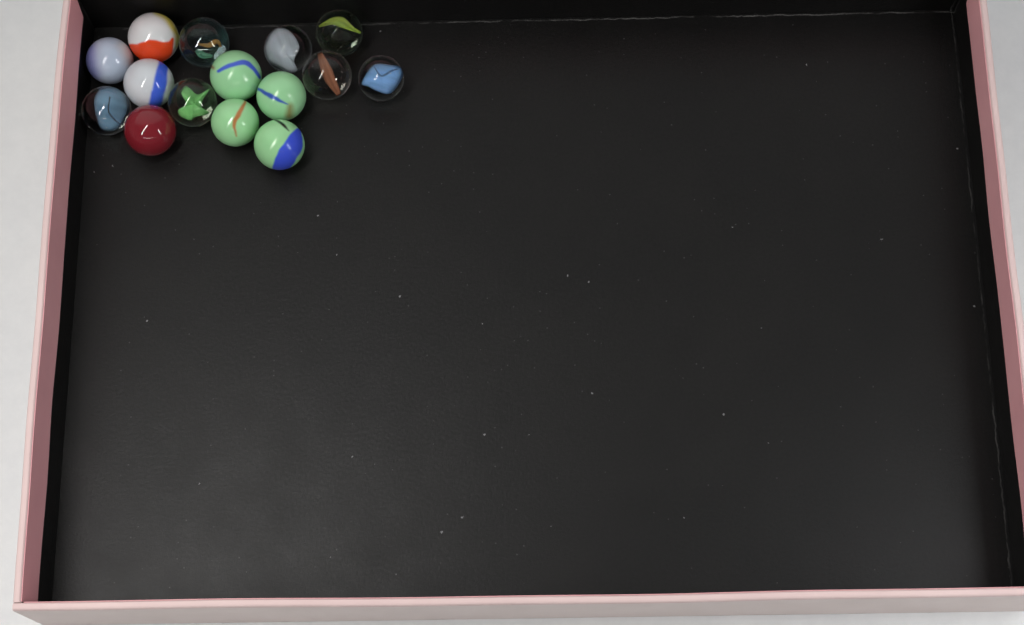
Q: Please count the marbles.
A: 15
